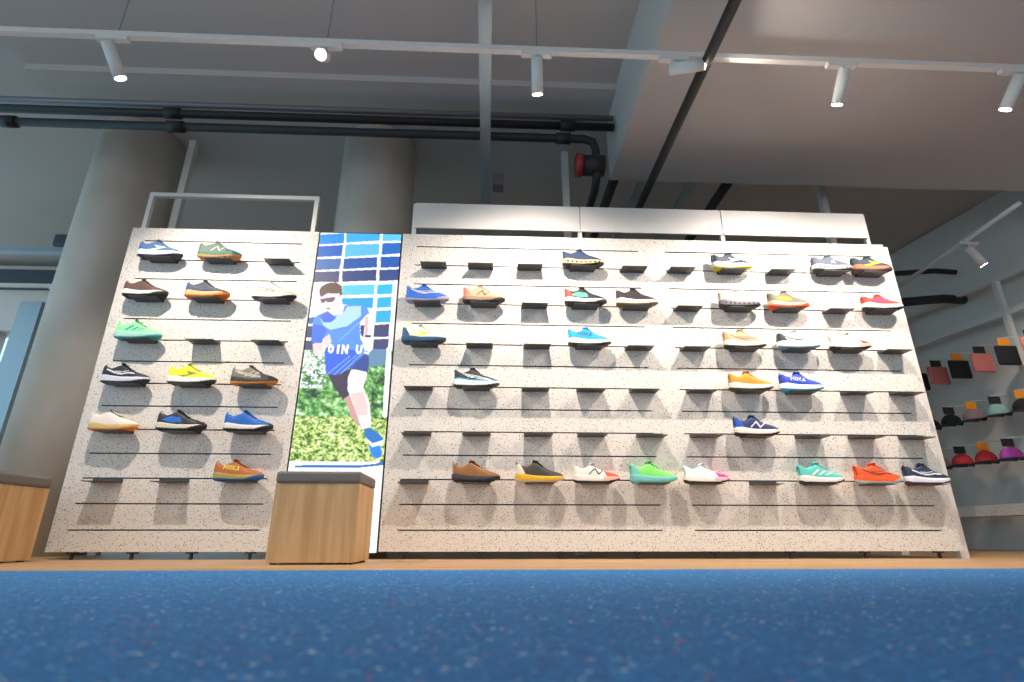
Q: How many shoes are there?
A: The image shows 41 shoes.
